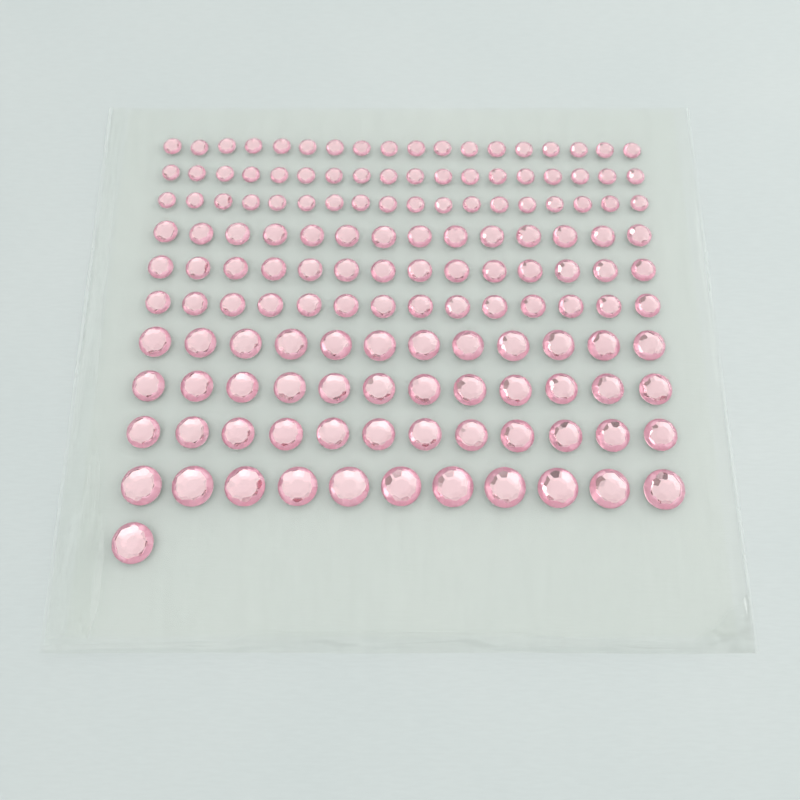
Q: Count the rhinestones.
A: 144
